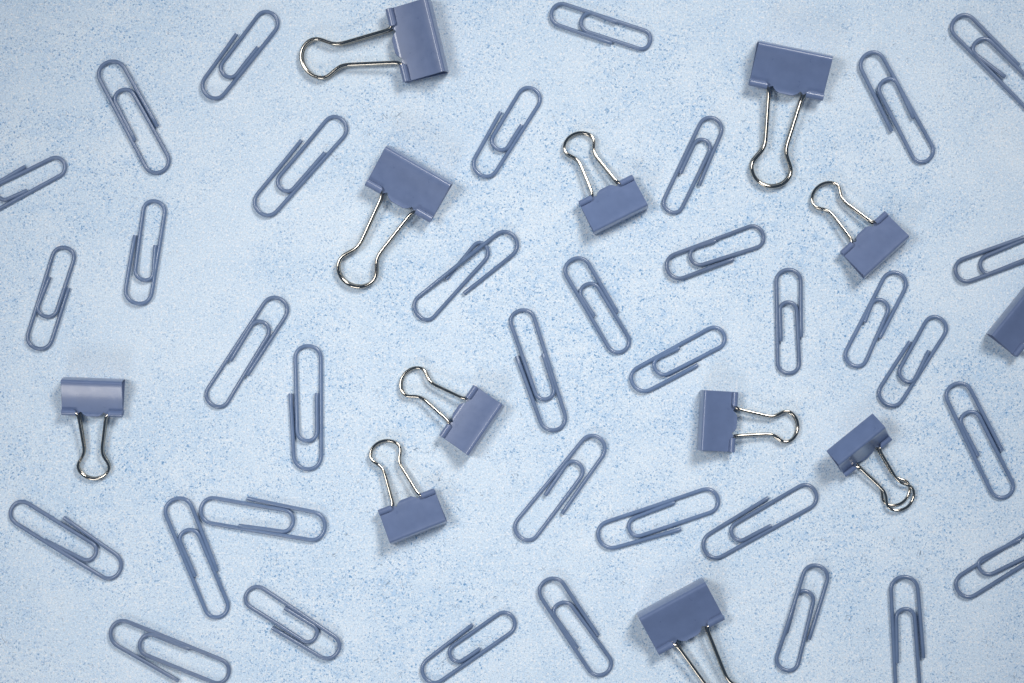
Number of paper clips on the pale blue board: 36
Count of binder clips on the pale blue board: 12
